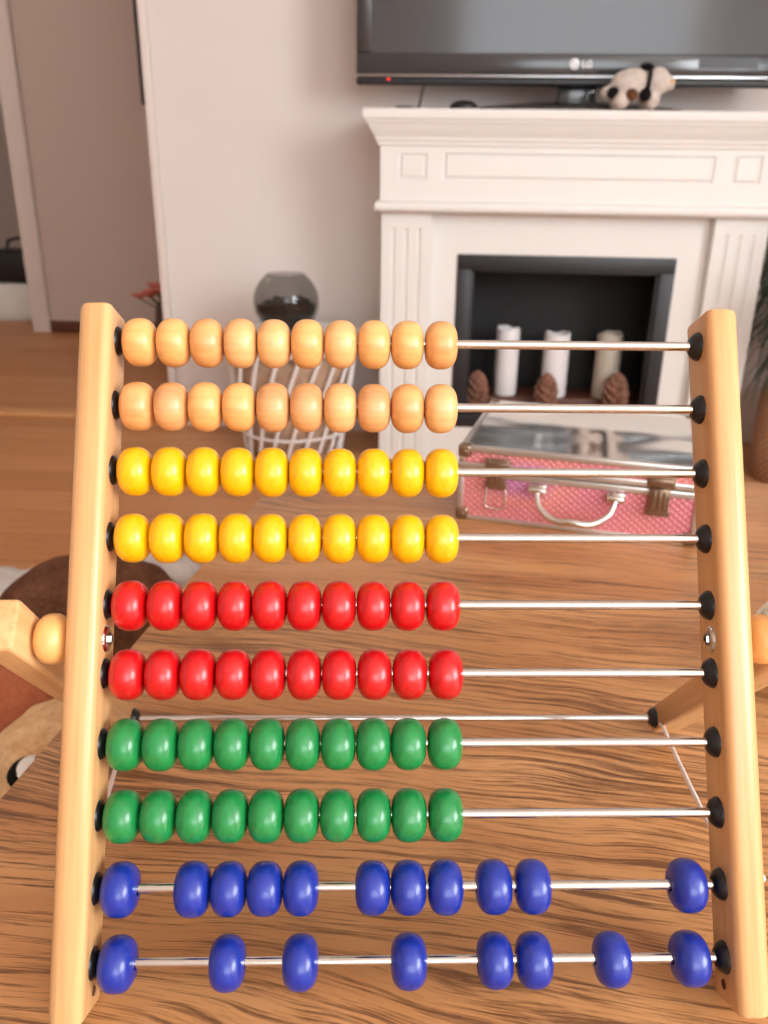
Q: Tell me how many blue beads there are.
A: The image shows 19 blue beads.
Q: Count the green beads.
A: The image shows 20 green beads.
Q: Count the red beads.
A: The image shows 20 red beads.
